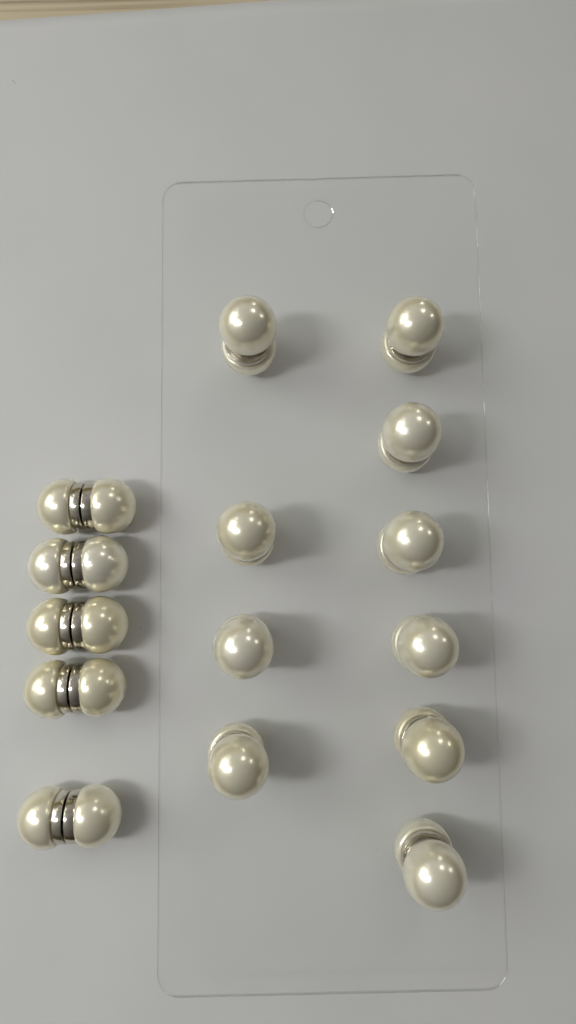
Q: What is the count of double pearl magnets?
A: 15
